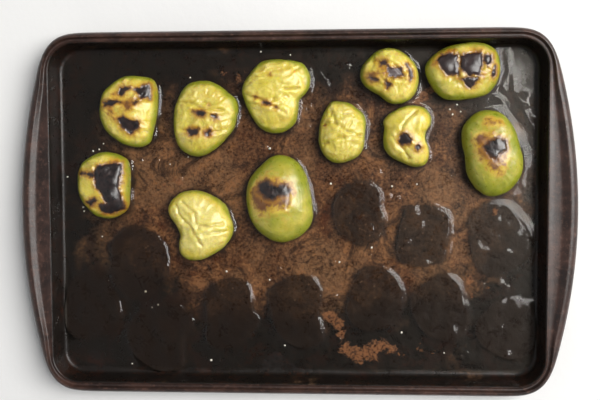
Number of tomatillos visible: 11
